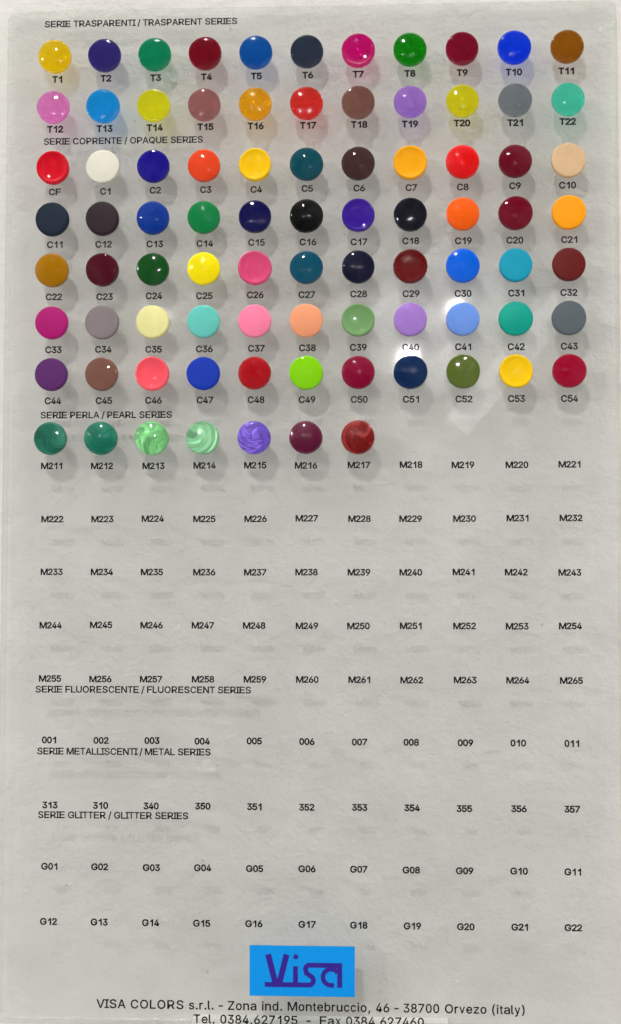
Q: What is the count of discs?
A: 84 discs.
